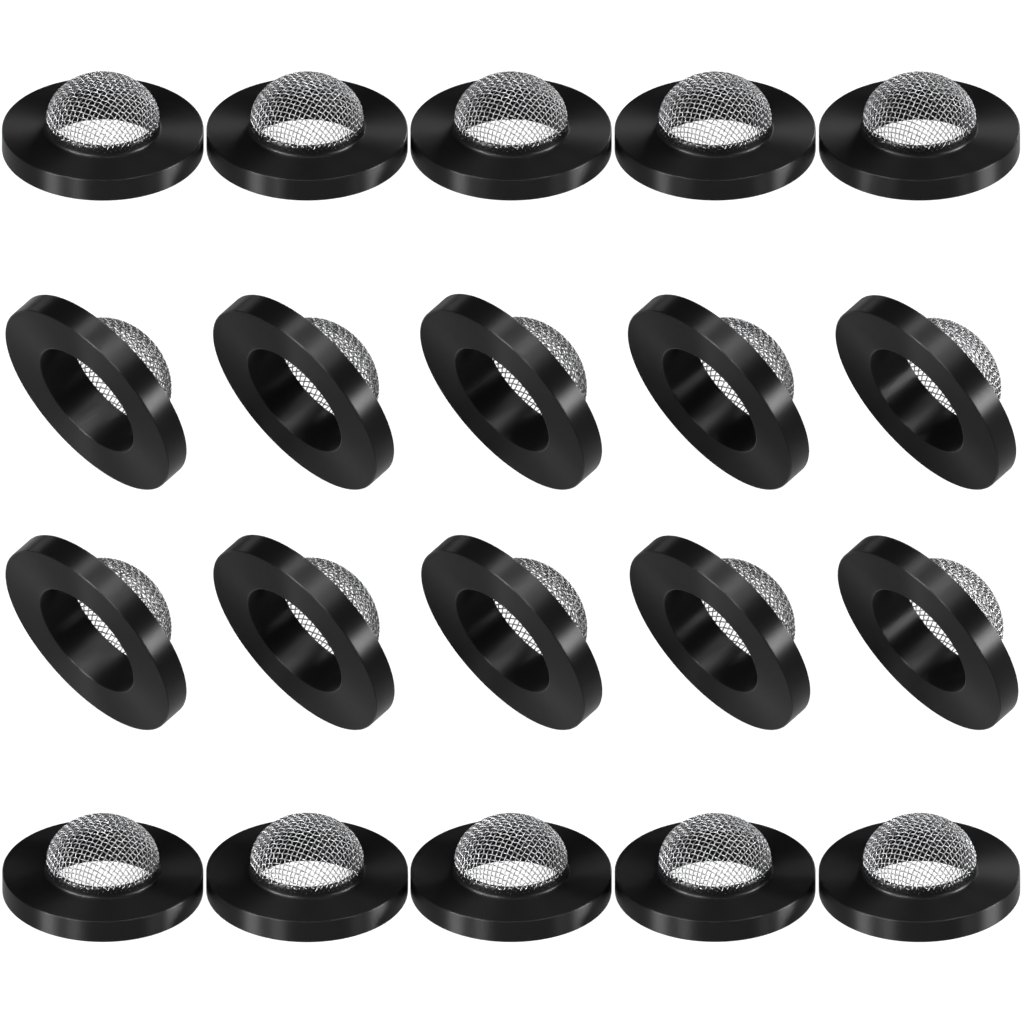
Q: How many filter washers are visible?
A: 20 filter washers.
